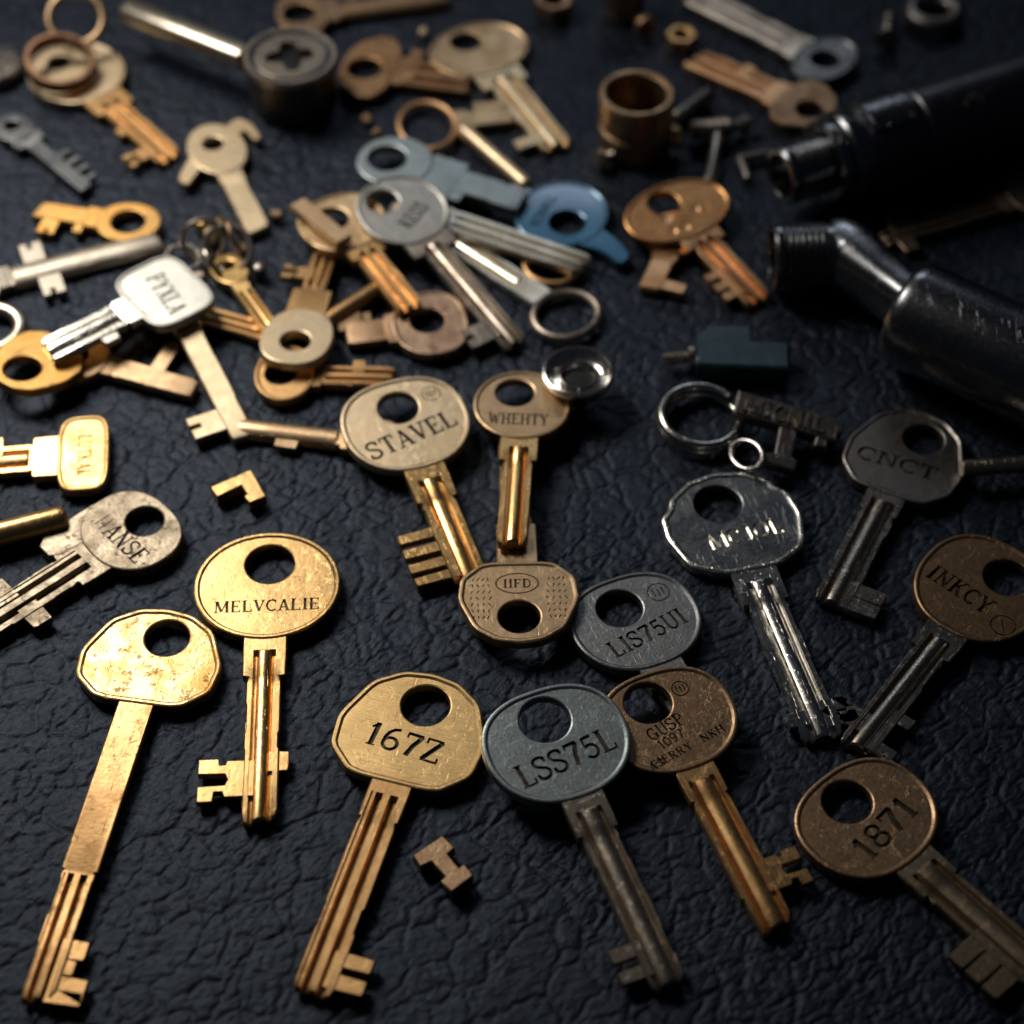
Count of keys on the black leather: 45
